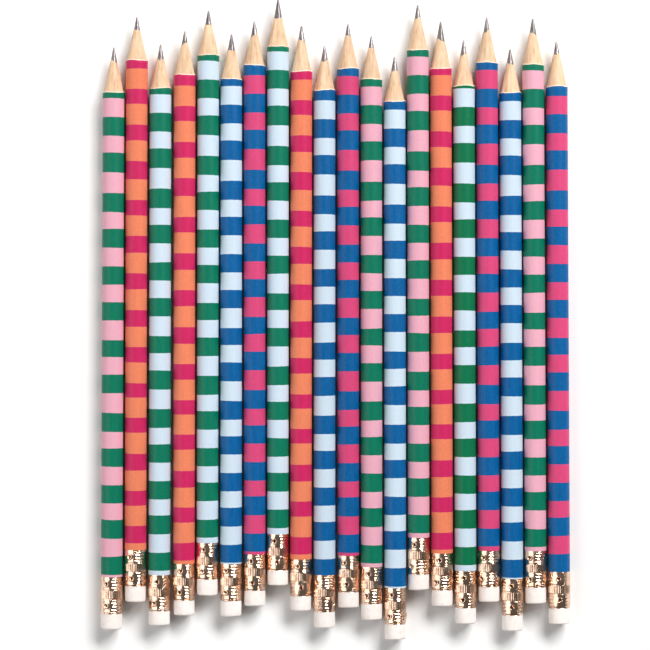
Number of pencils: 20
